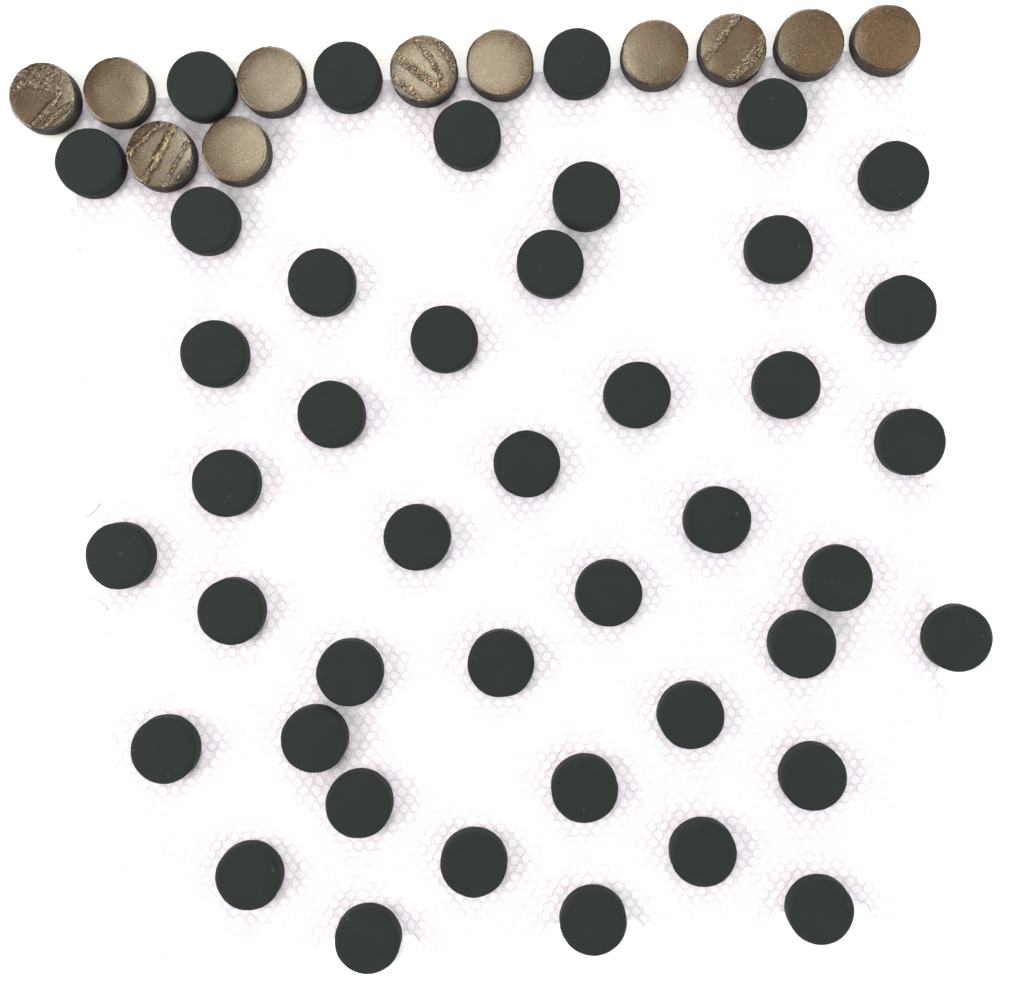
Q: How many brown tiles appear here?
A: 11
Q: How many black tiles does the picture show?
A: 43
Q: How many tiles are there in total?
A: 54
